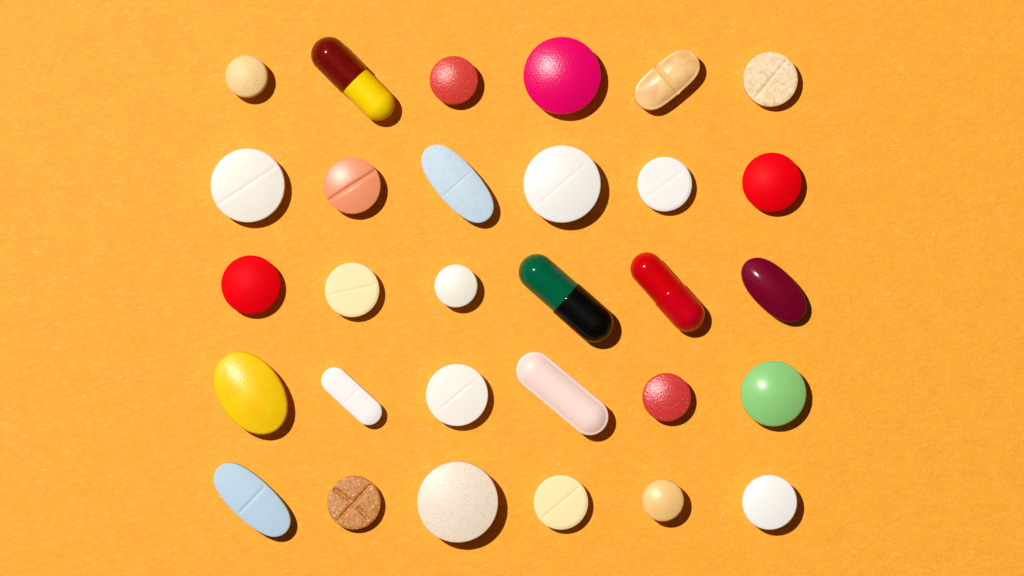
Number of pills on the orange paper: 30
